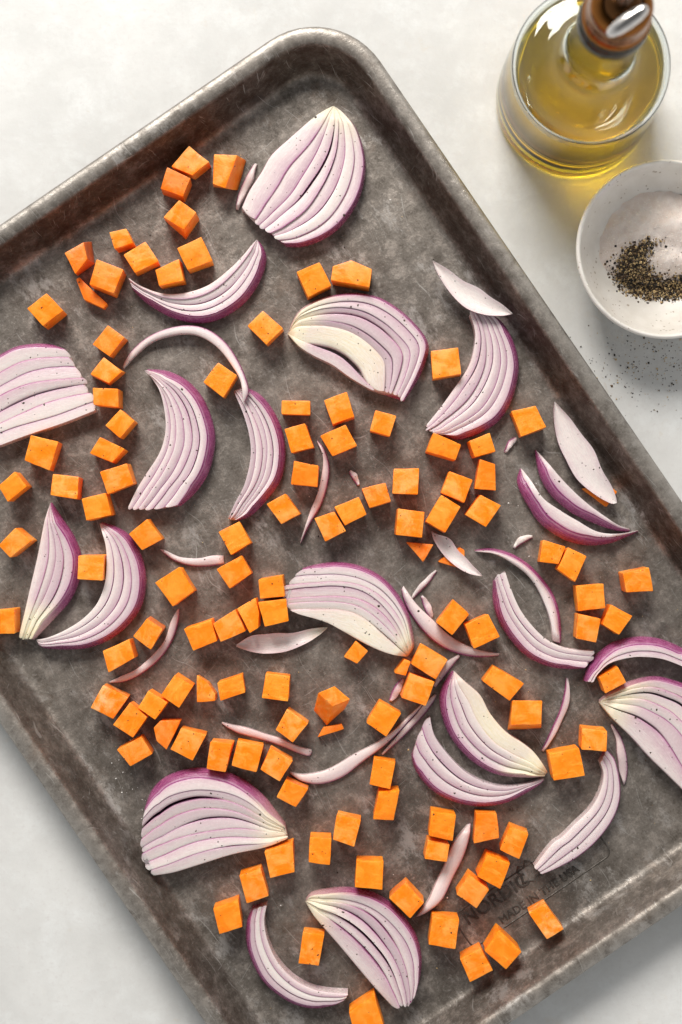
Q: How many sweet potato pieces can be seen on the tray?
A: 119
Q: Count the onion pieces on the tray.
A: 45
